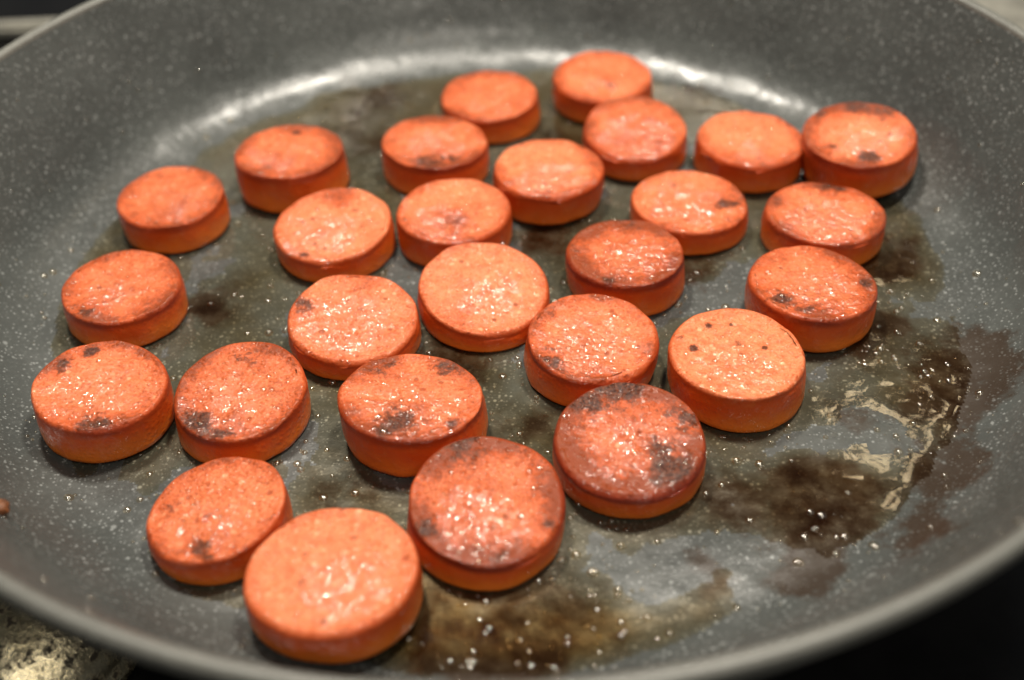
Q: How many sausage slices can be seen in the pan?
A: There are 27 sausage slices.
